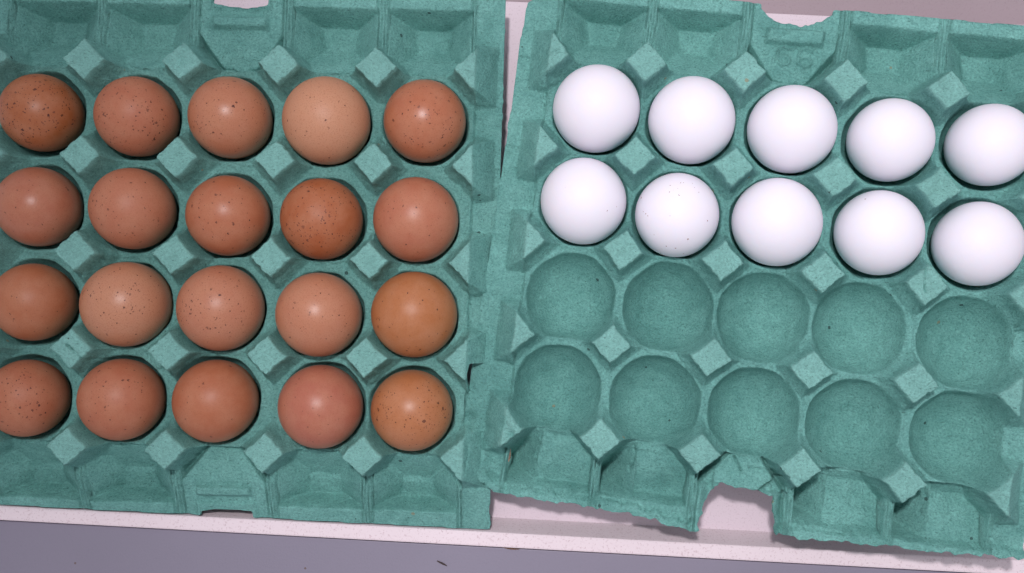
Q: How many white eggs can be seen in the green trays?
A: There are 10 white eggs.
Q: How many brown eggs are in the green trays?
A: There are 20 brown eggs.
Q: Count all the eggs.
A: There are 30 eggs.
